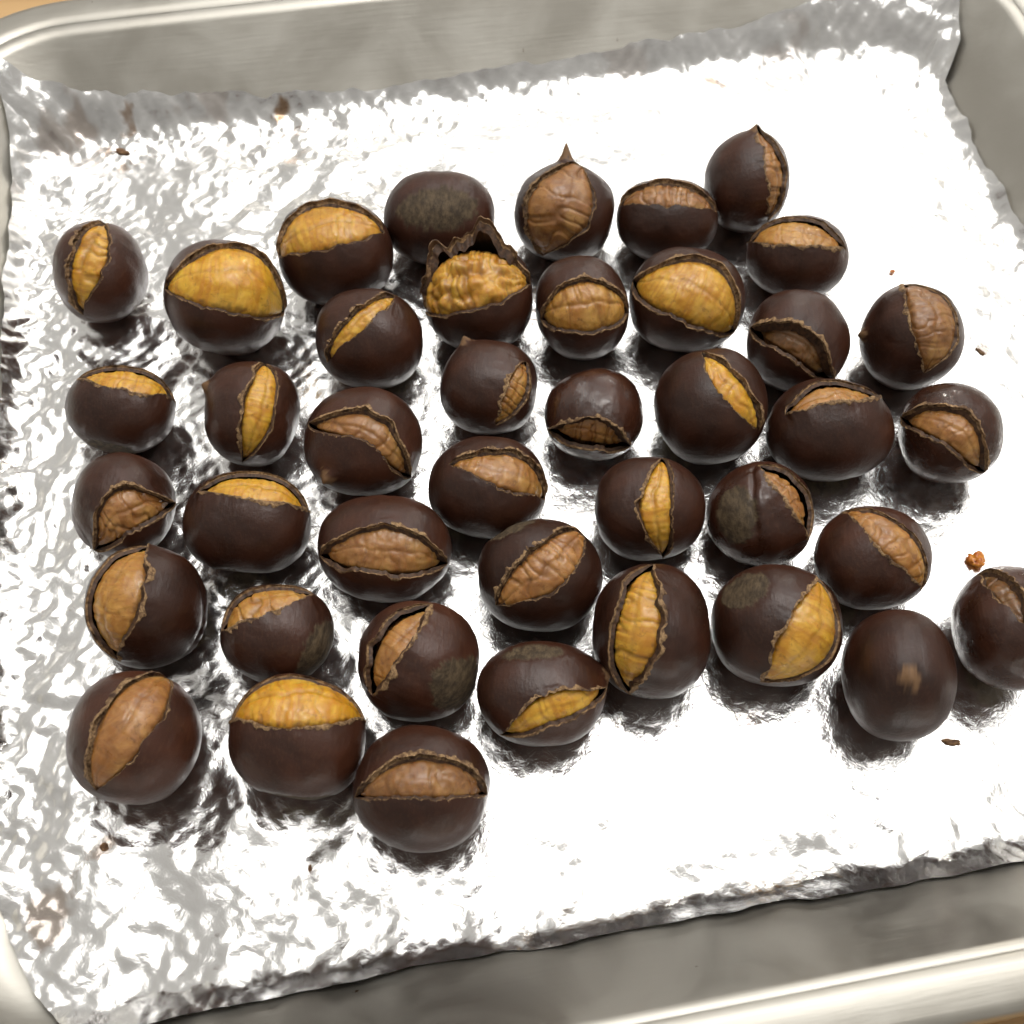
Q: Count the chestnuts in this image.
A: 41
